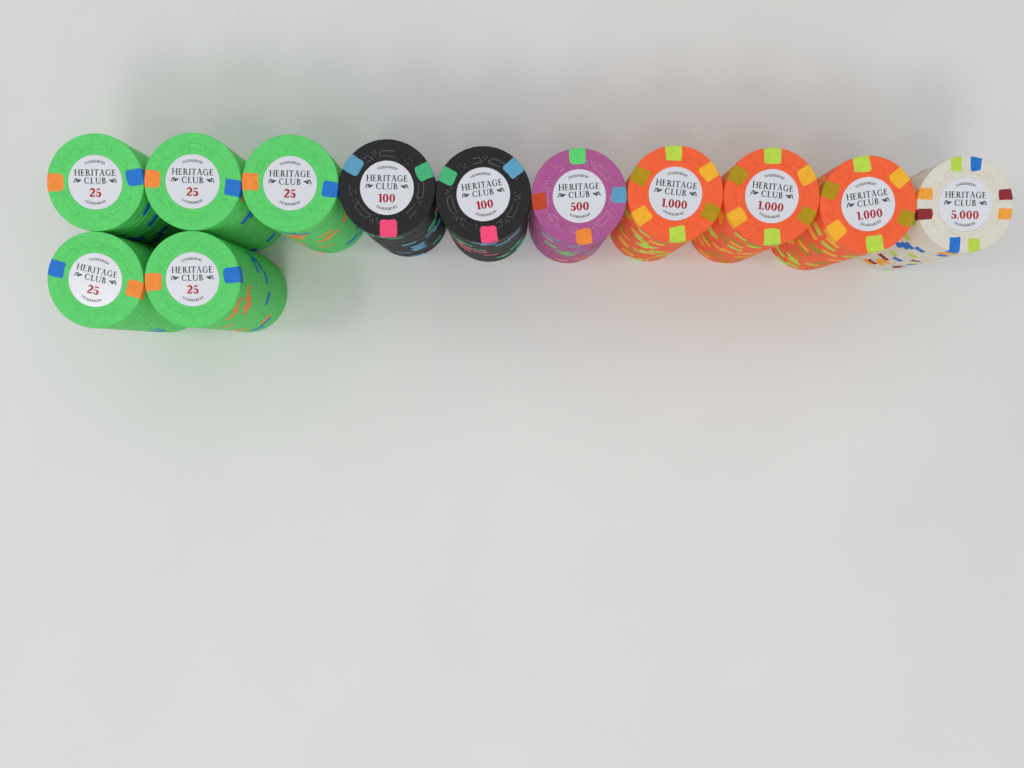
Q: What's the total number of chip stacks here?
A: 12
